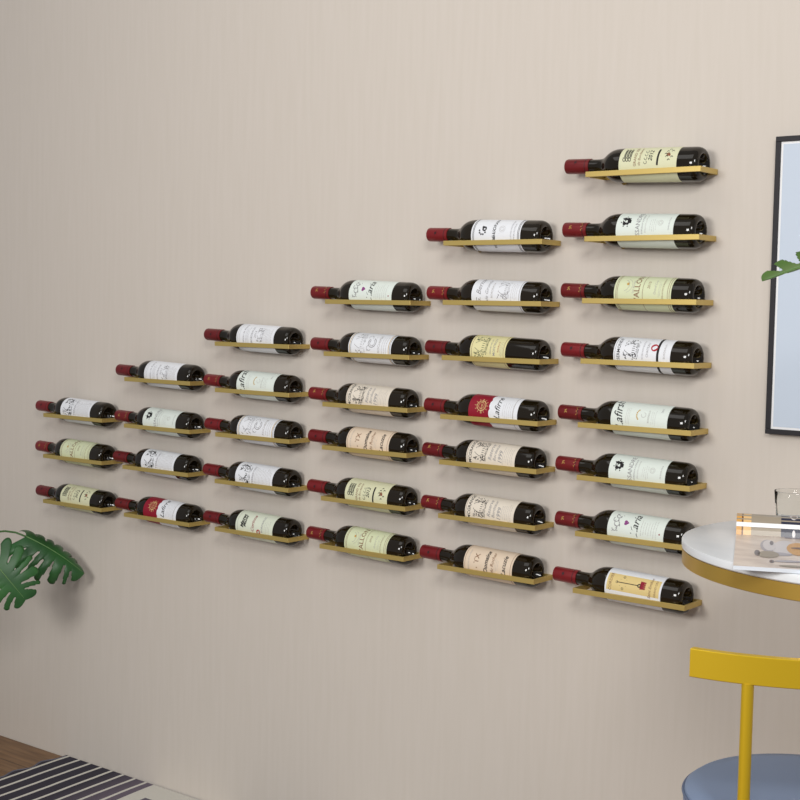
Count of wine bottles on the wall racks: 33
